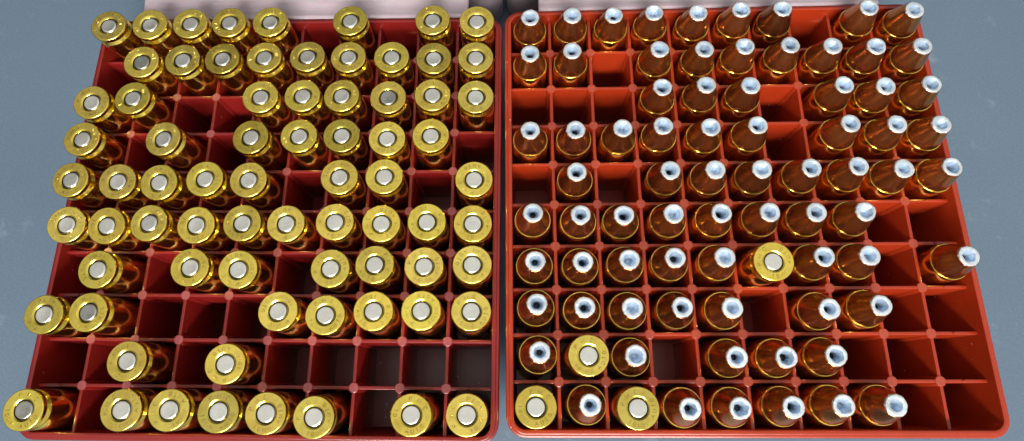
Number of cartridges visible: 153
